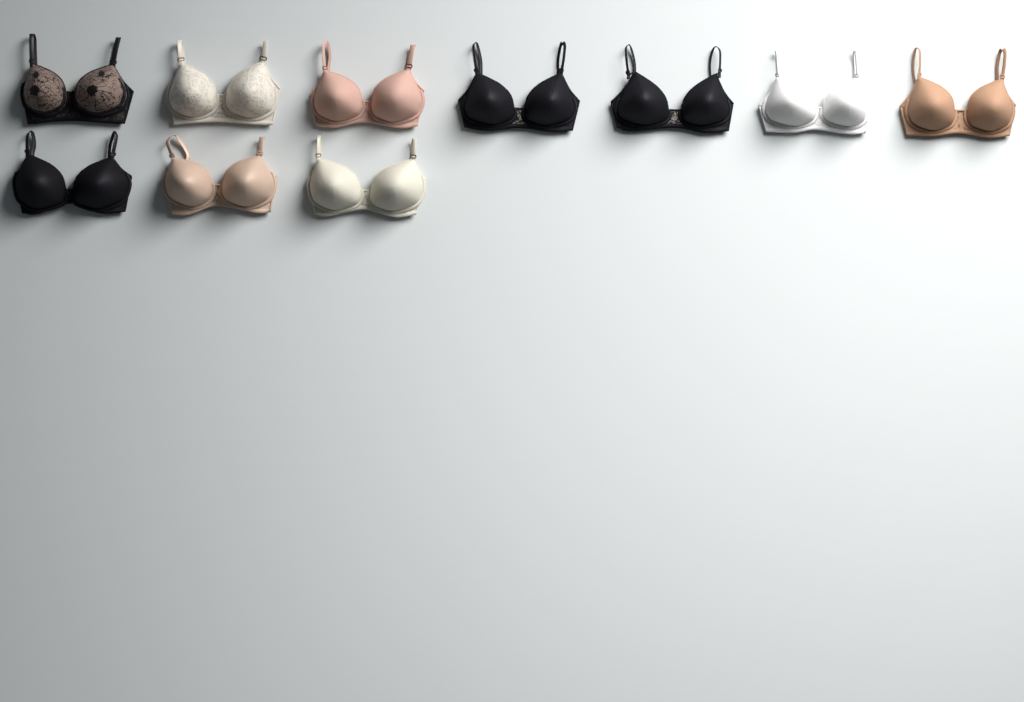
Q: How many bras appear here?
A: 10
